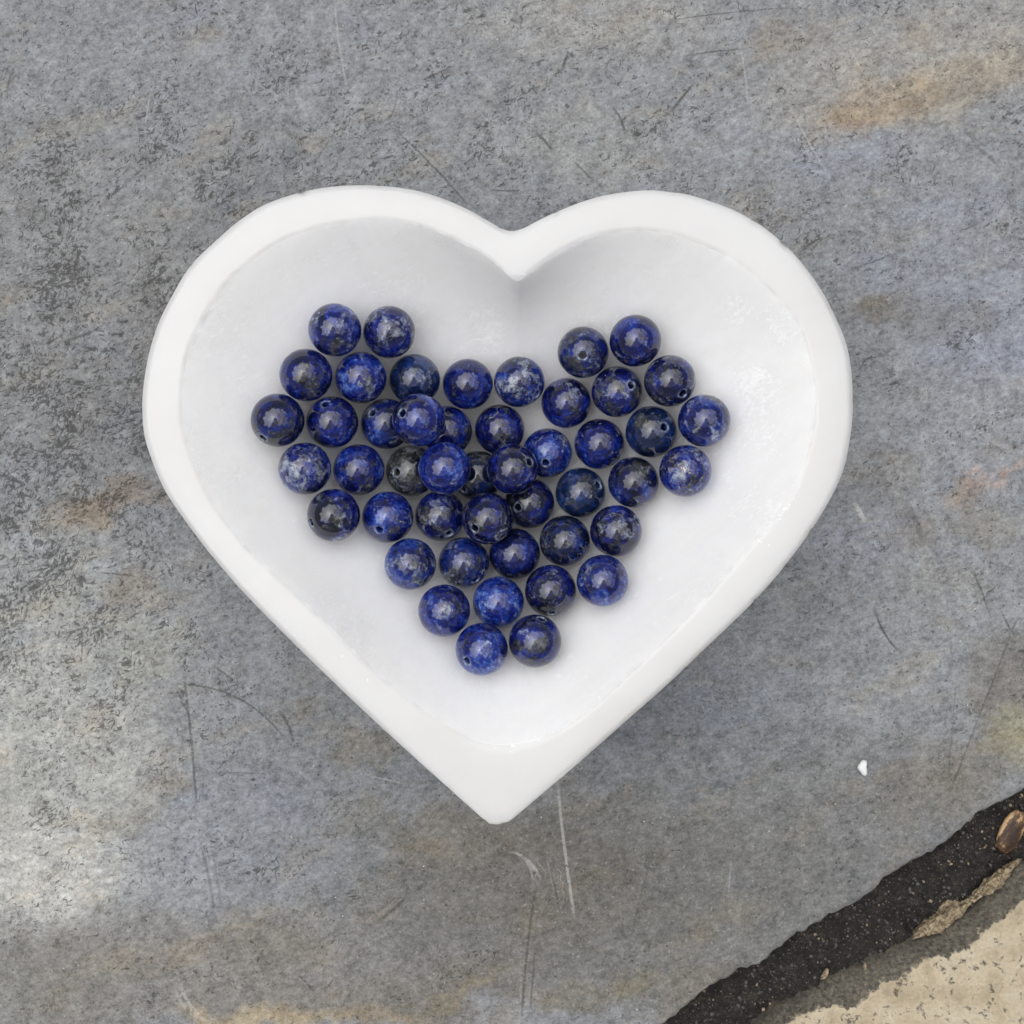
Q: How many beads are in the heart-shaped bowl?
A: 47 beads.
